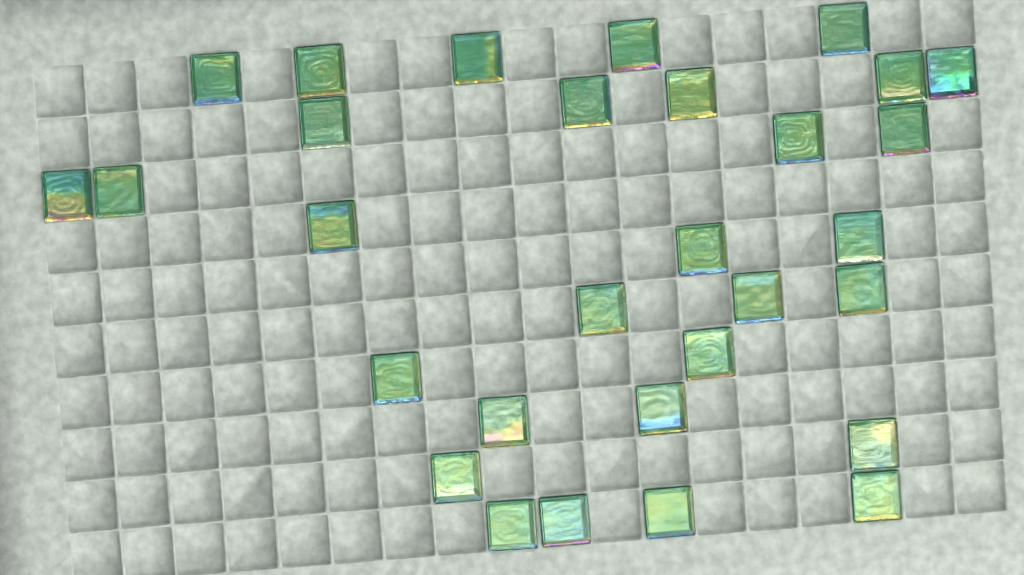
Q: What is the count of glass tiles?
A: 30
